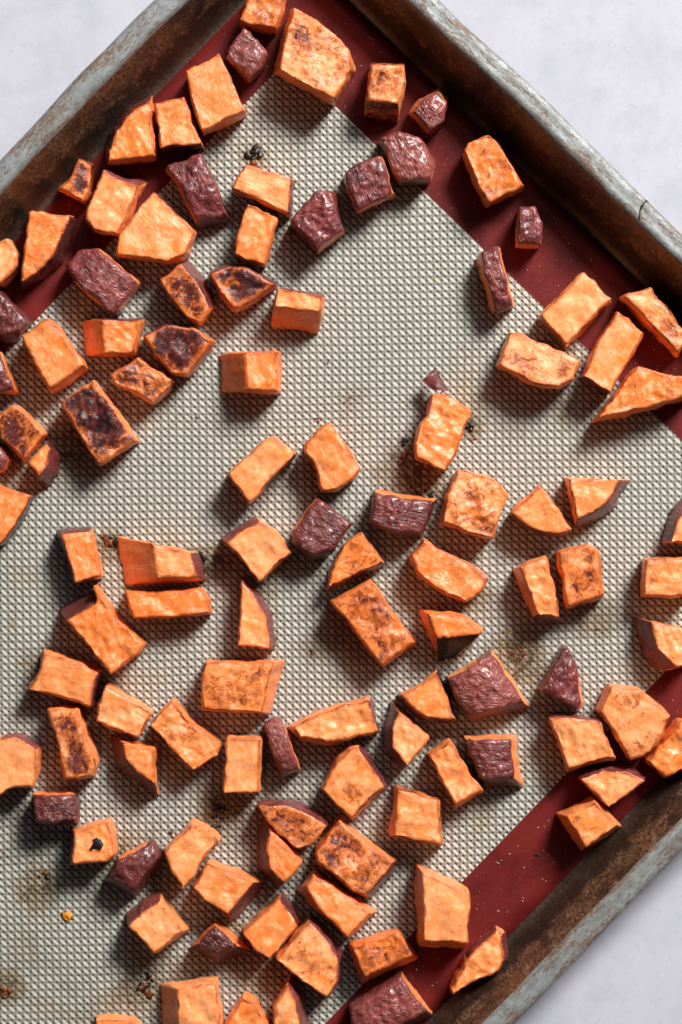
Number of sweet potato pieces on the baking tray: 110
